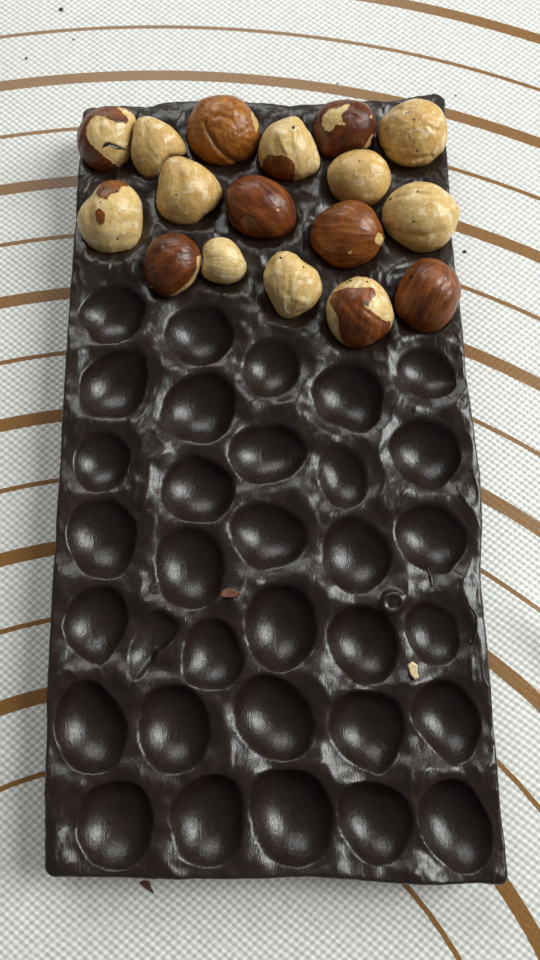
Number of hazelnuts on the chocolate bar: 17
